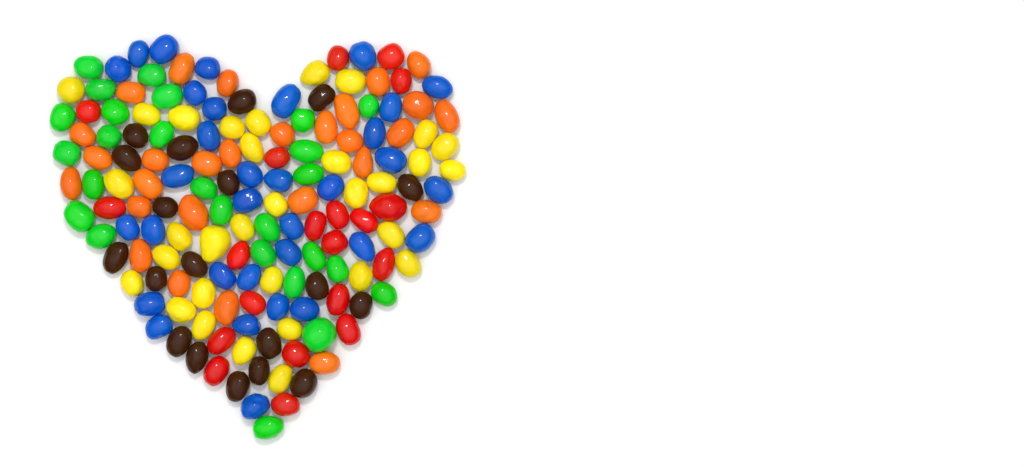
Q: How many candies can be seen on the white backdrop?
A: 158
